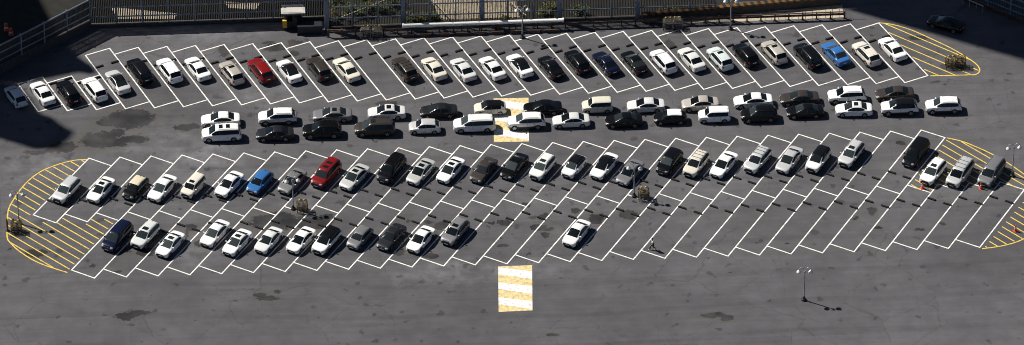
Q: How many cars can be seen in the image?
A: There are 105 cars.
